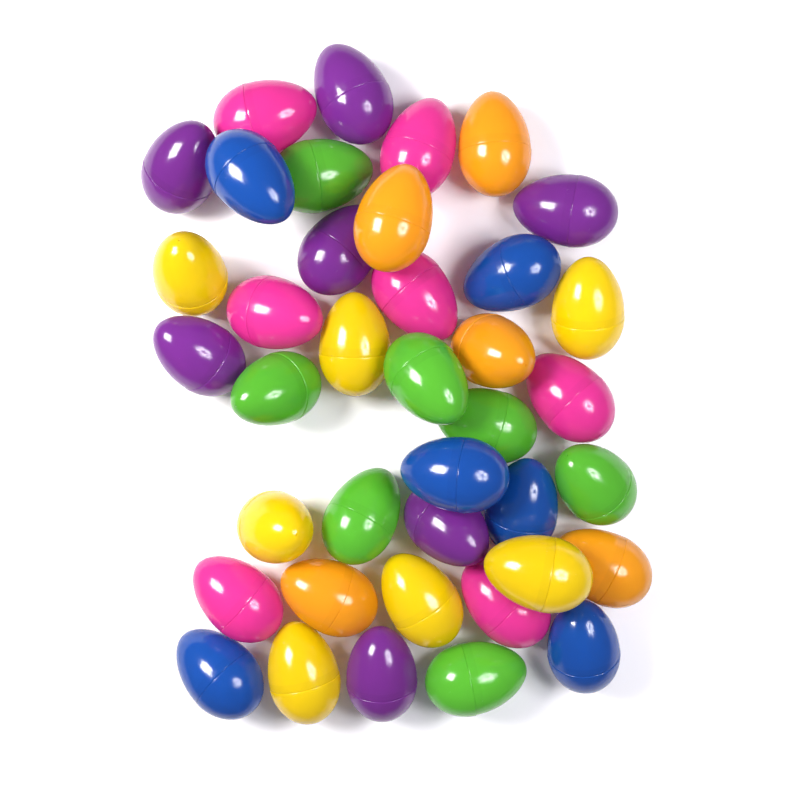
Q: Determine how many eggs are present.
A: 39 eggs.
